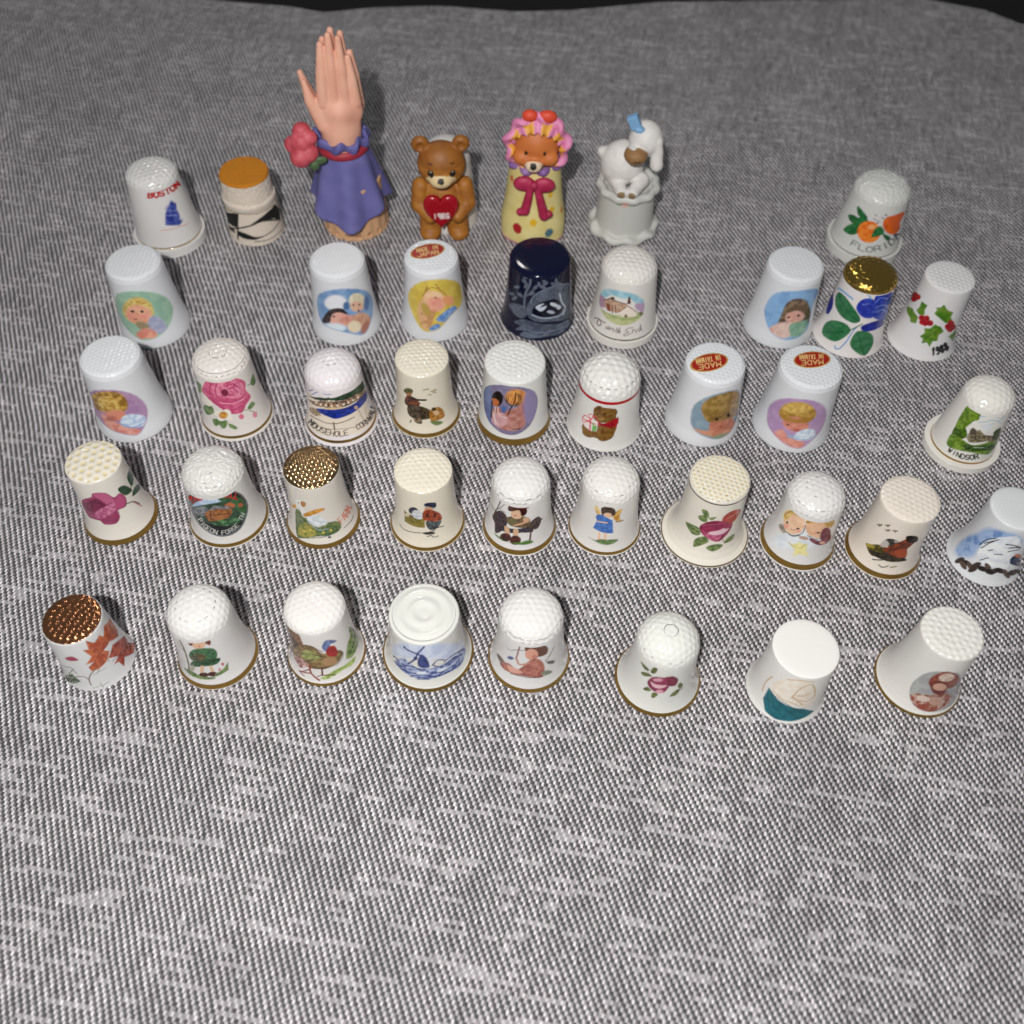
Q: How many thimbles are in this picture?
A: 38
